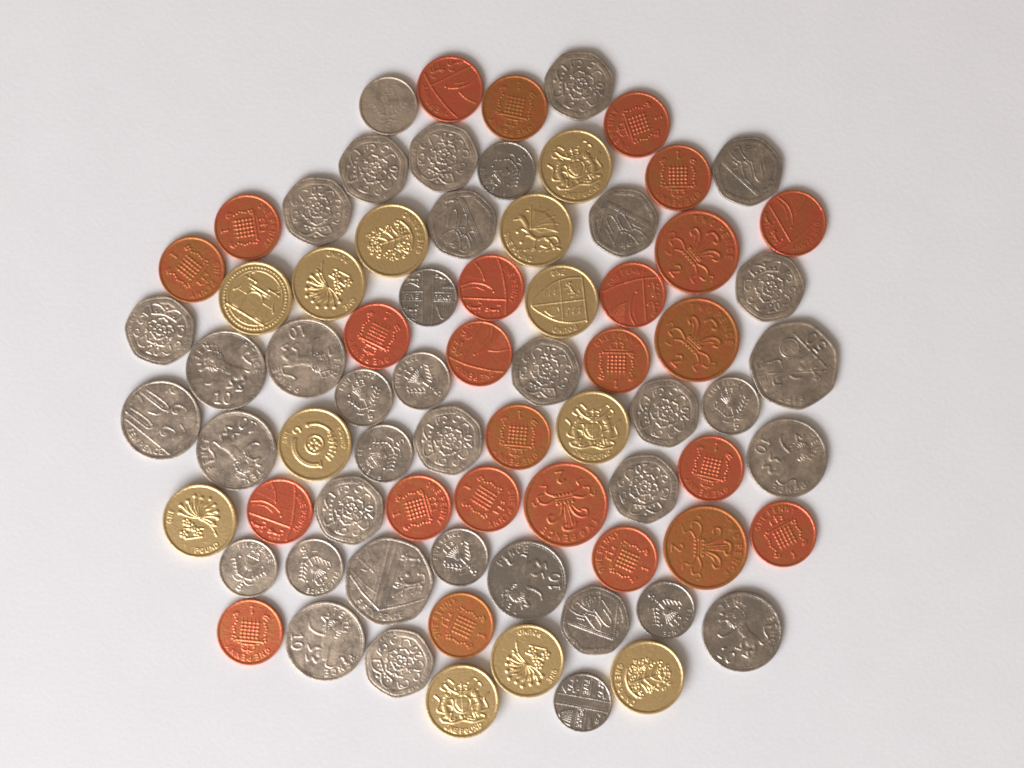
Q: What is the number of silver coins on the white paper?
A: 38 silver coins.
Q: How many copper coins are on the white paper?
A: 25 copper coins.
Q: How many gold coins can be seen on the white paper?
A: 12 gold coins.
